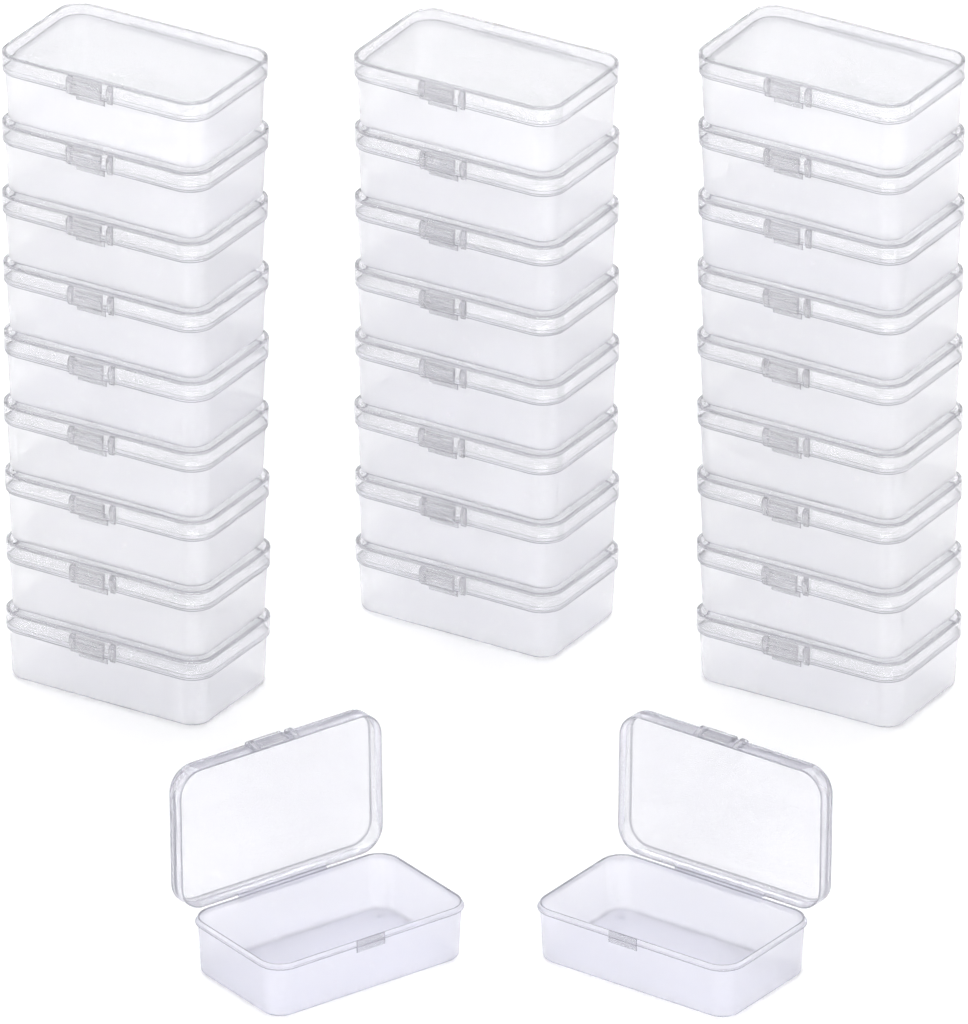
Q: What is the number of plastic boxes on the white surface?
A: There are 28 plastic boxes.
